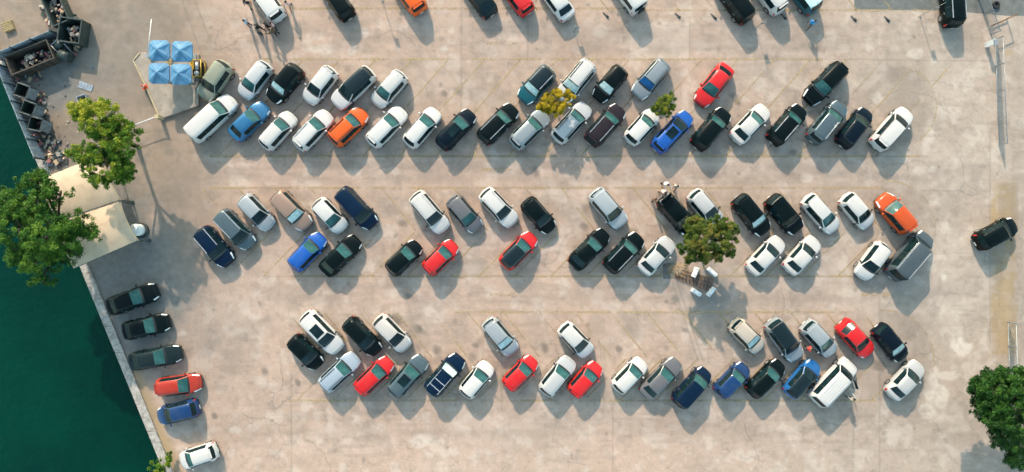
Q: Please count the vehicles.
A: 107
